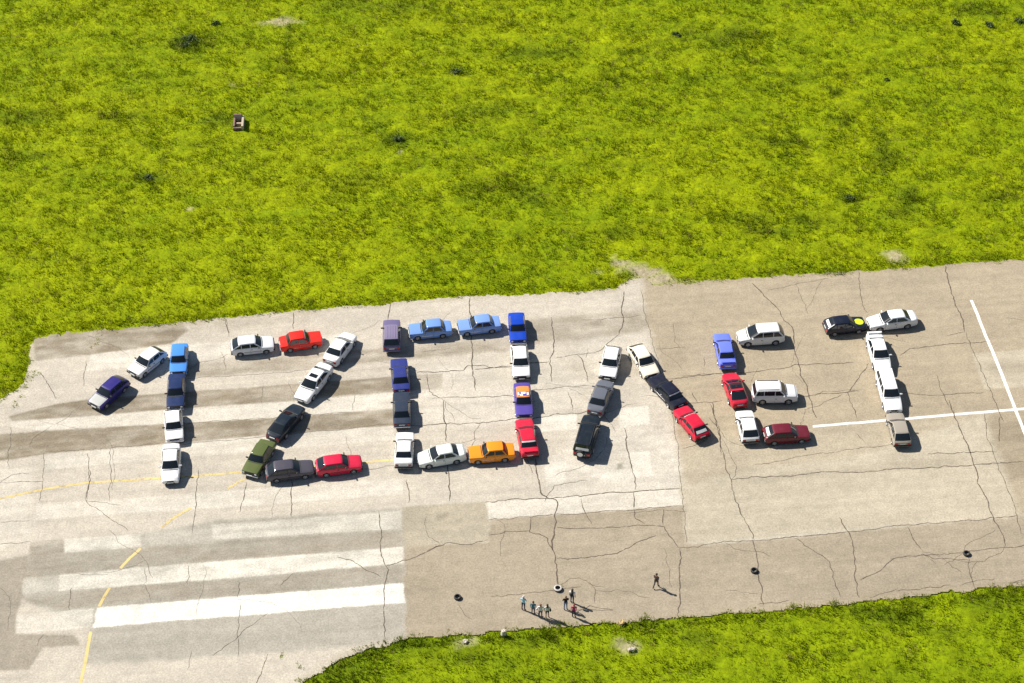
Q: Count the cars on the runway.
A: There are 43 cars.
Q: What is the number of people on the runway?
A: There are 8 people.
